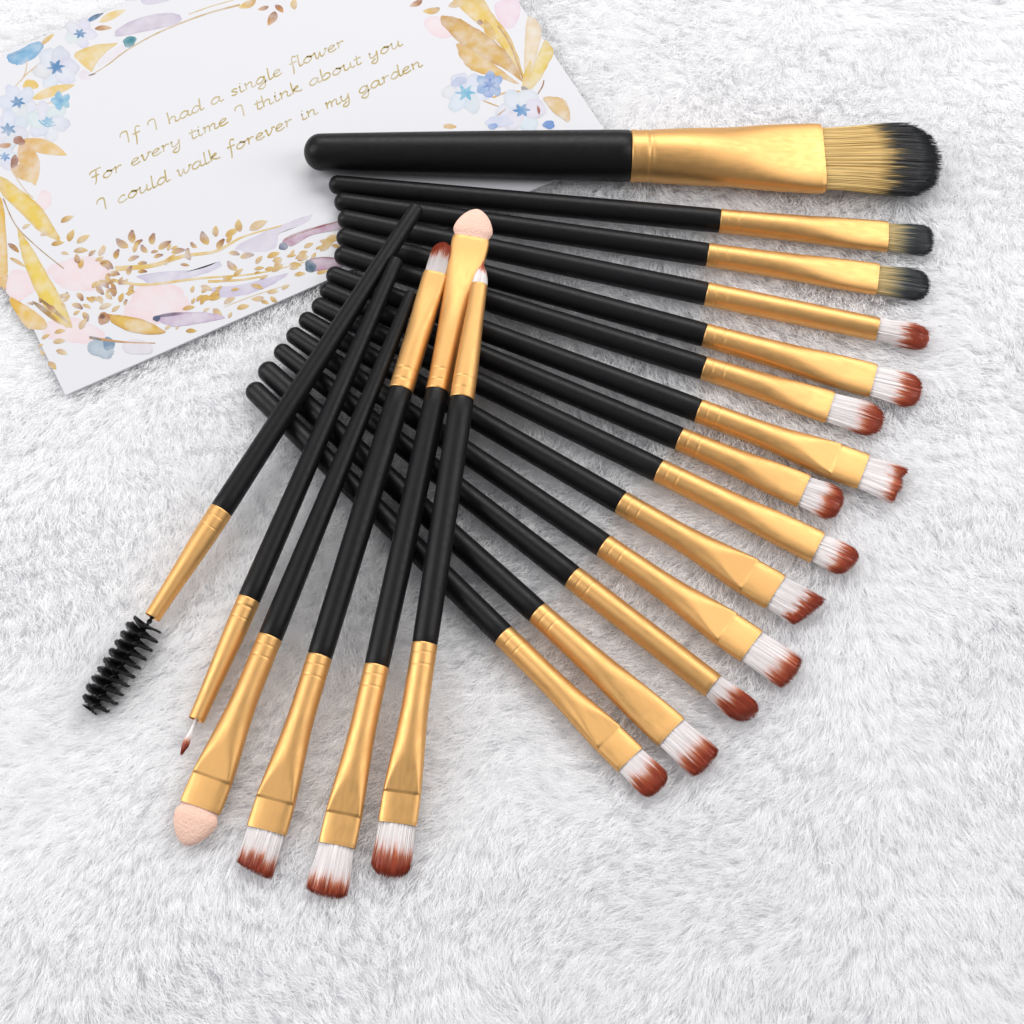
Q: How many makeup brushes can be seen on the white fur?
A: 20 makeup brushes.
